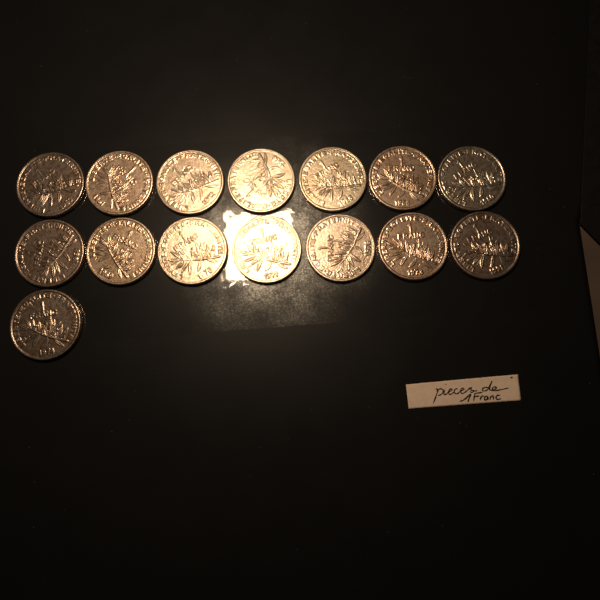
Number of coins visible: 15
